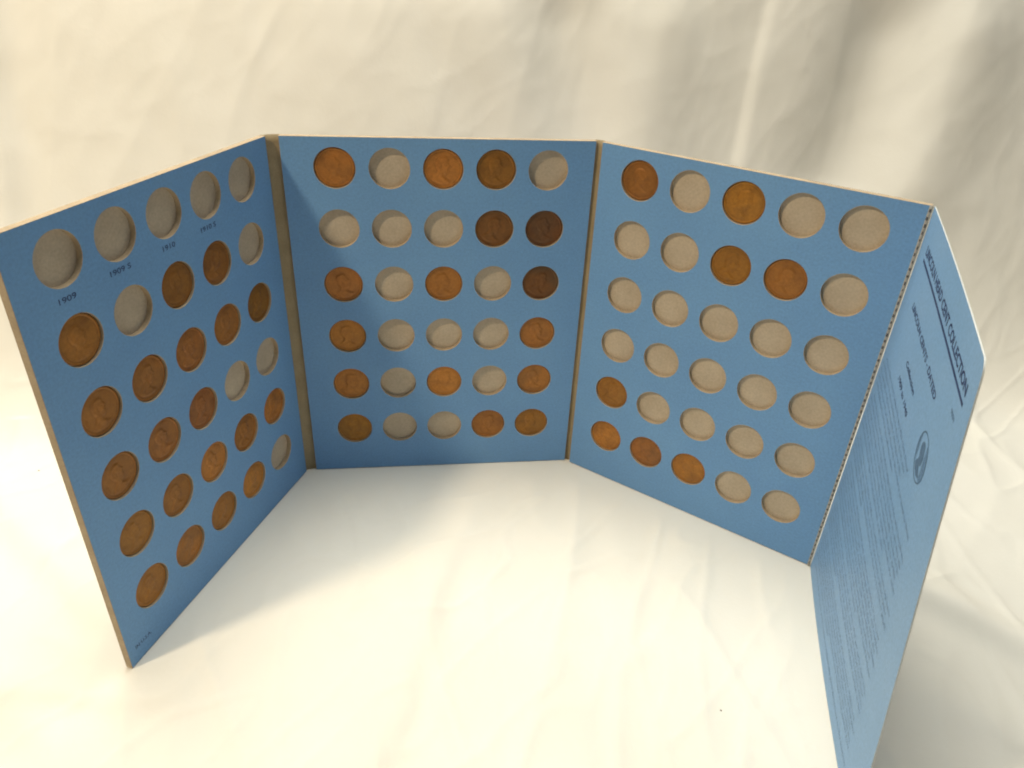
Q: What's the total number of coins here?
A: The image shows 44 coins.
